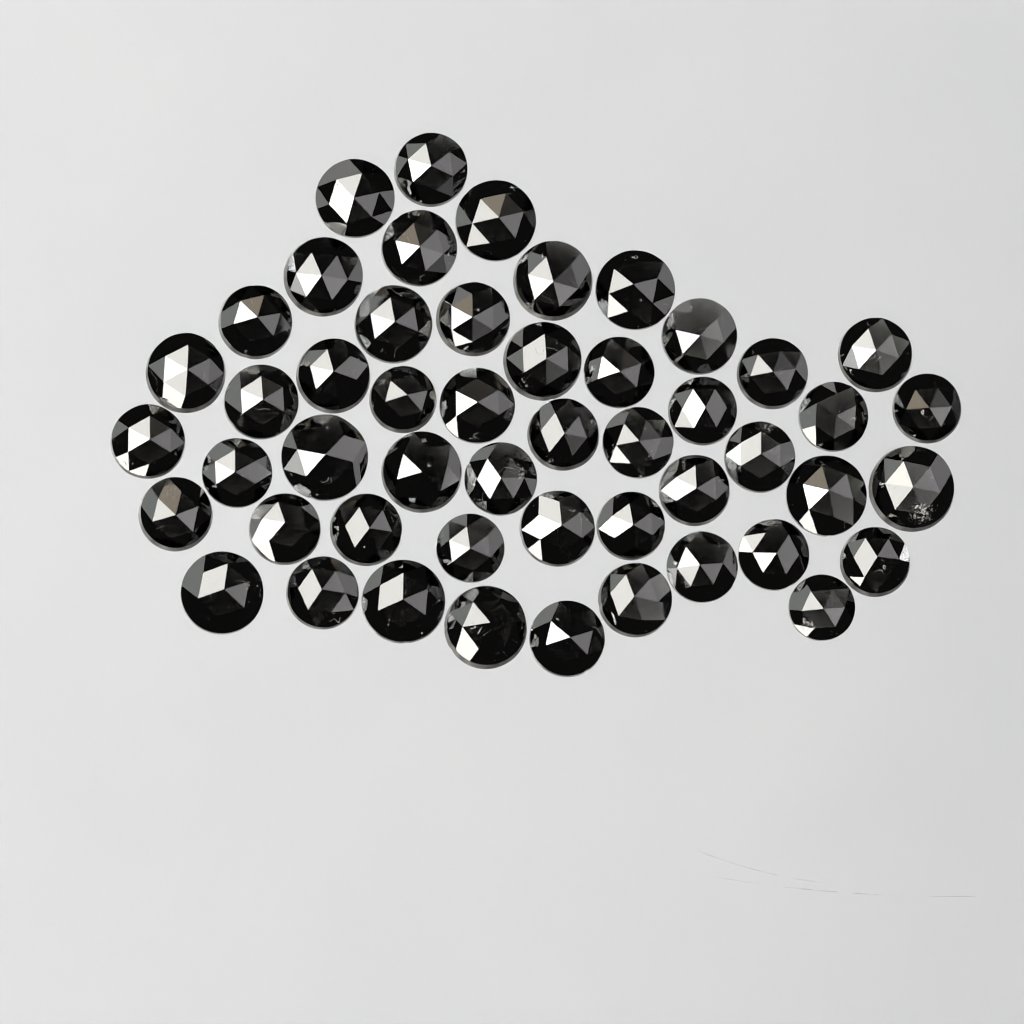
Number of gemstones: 50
